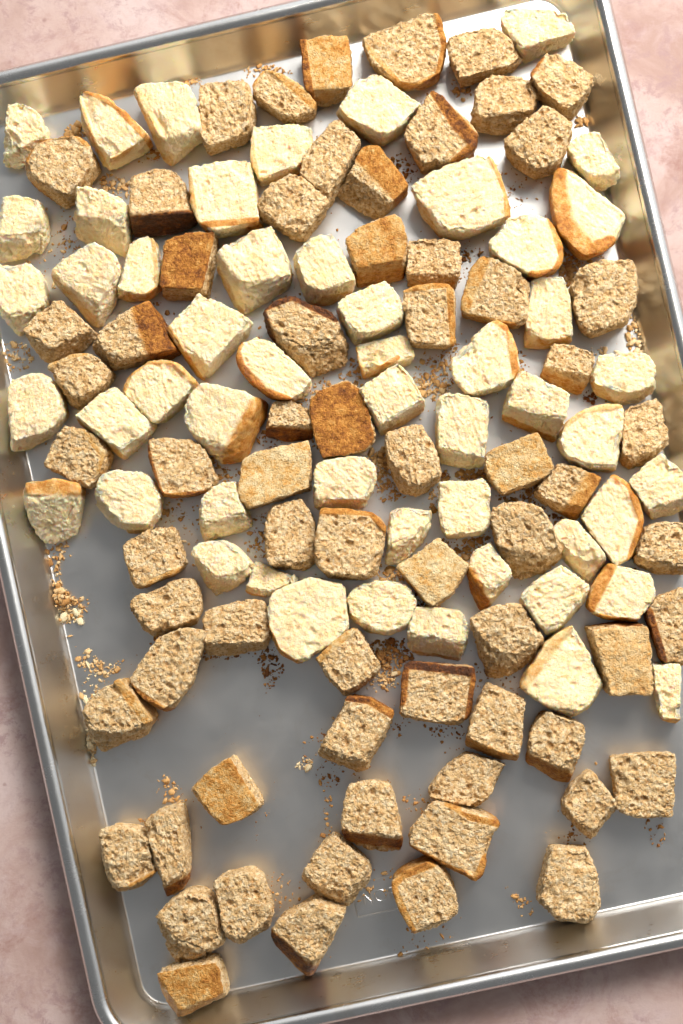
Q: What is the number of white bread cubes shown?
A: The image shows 52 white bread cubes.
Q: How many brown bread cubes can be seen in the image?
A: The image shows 67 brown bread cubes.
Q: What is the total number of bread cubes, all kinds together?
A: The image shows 119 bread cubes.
